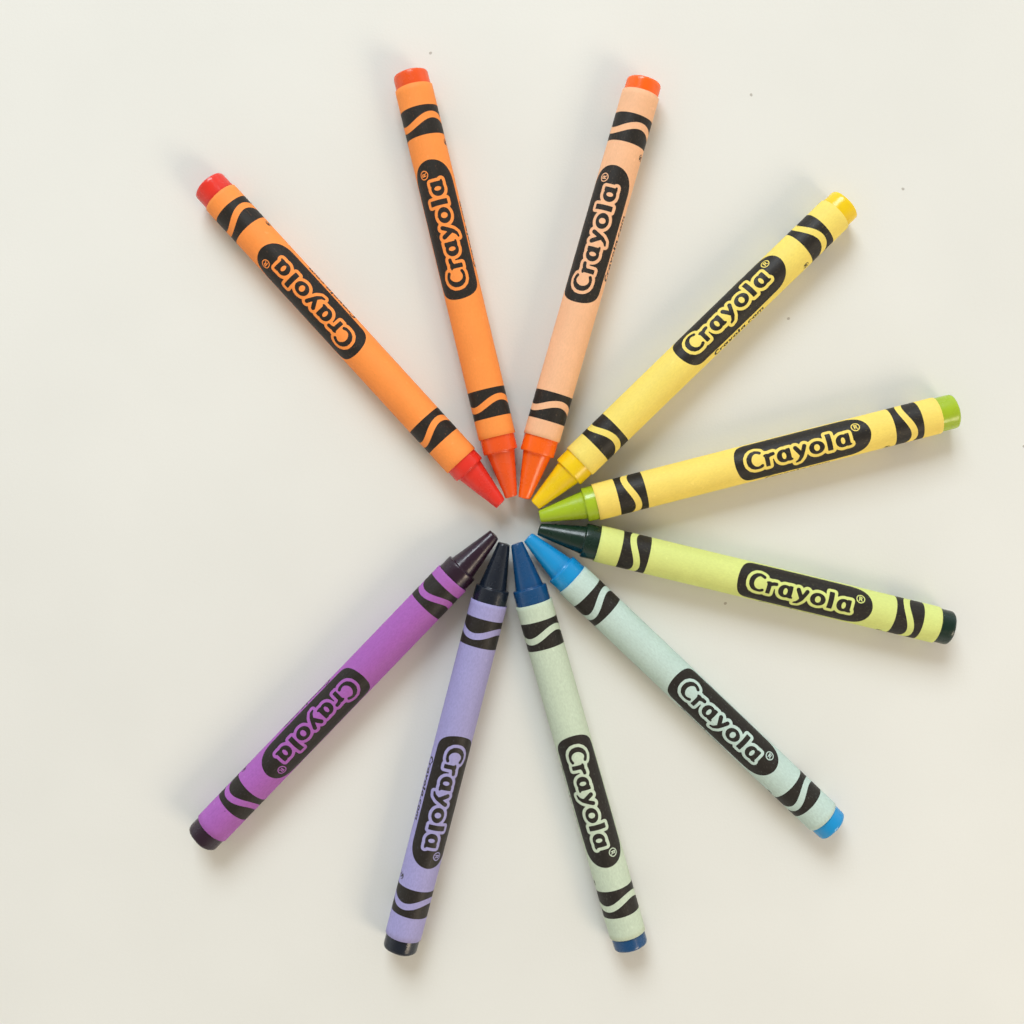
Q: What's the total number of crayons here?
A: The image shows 10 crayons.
